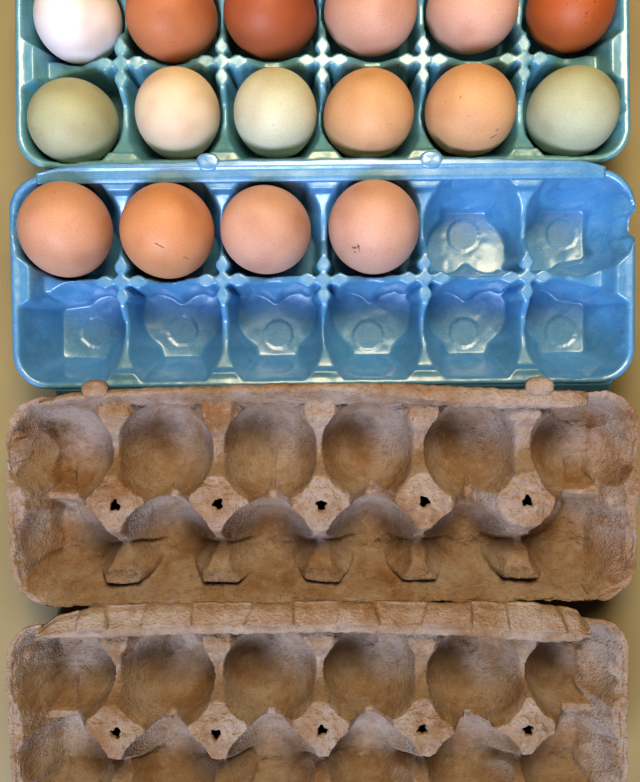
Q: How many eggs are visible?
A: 16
